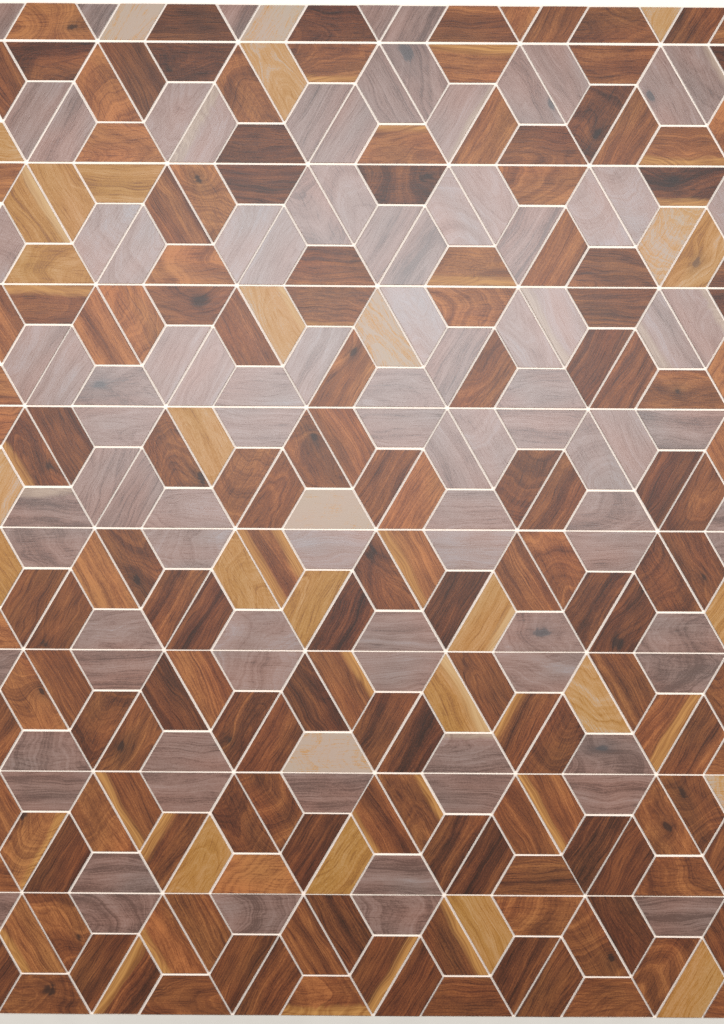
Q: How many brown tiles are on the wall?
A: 163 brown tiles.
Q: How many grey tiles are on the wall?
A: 97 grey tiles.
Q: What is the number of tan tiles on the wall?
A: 29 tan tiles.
